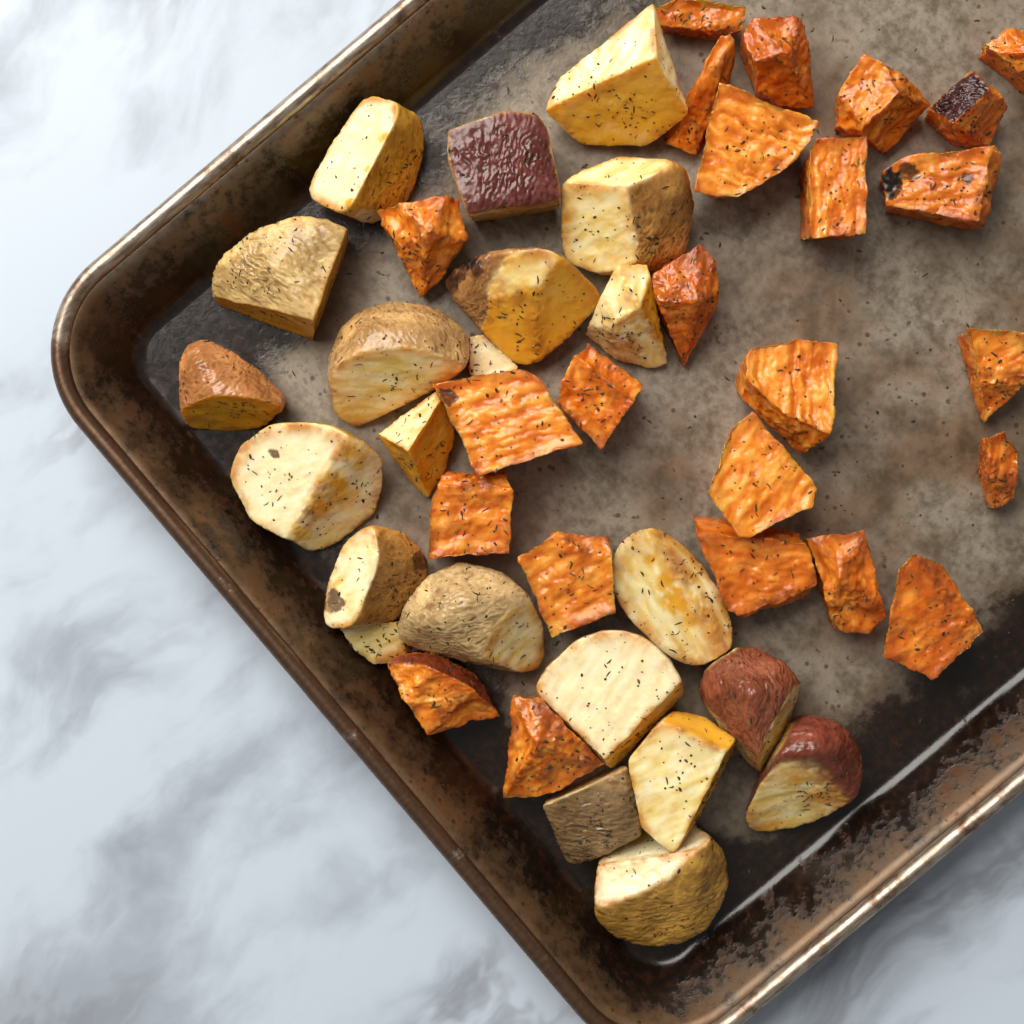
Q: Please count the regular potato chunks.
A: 22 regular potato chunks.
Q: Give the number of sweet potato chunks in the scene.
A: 24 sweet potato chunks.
